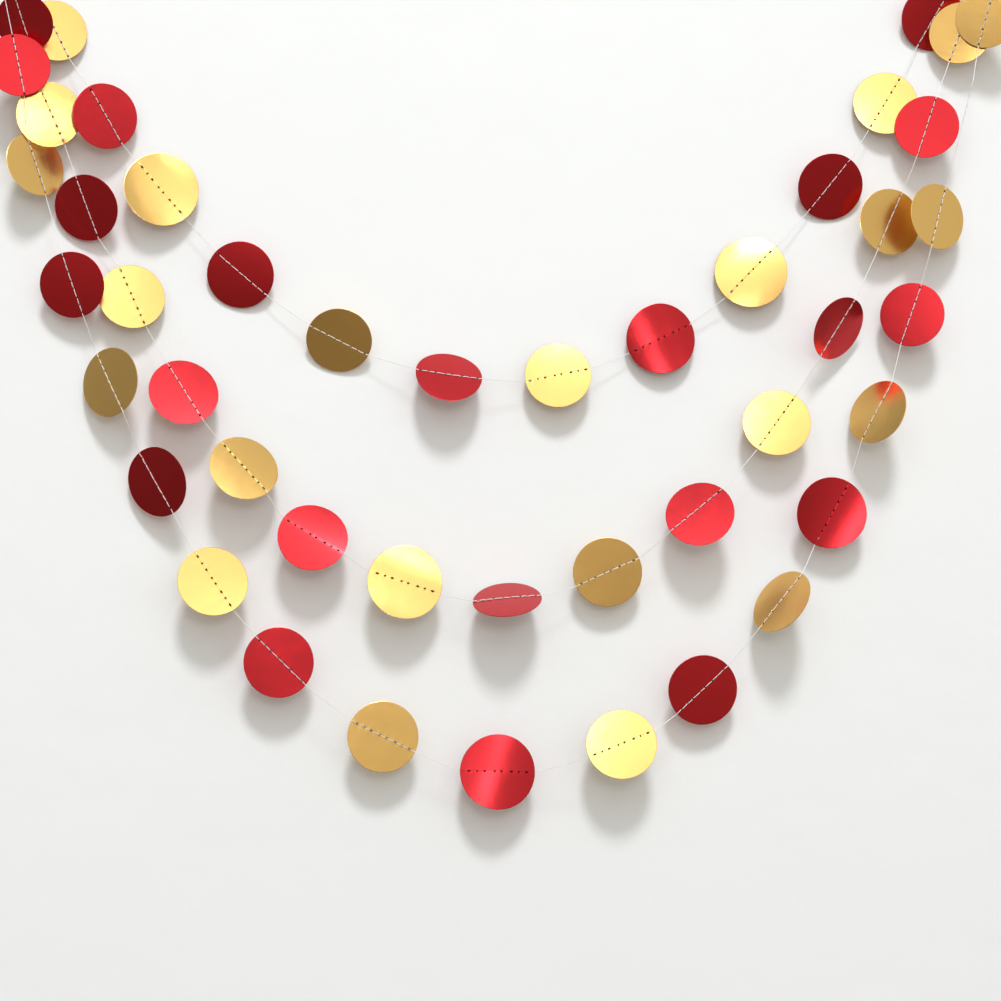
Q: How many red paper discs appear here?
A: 22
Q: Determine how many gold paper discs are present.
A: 23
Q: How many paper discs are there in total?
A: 45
